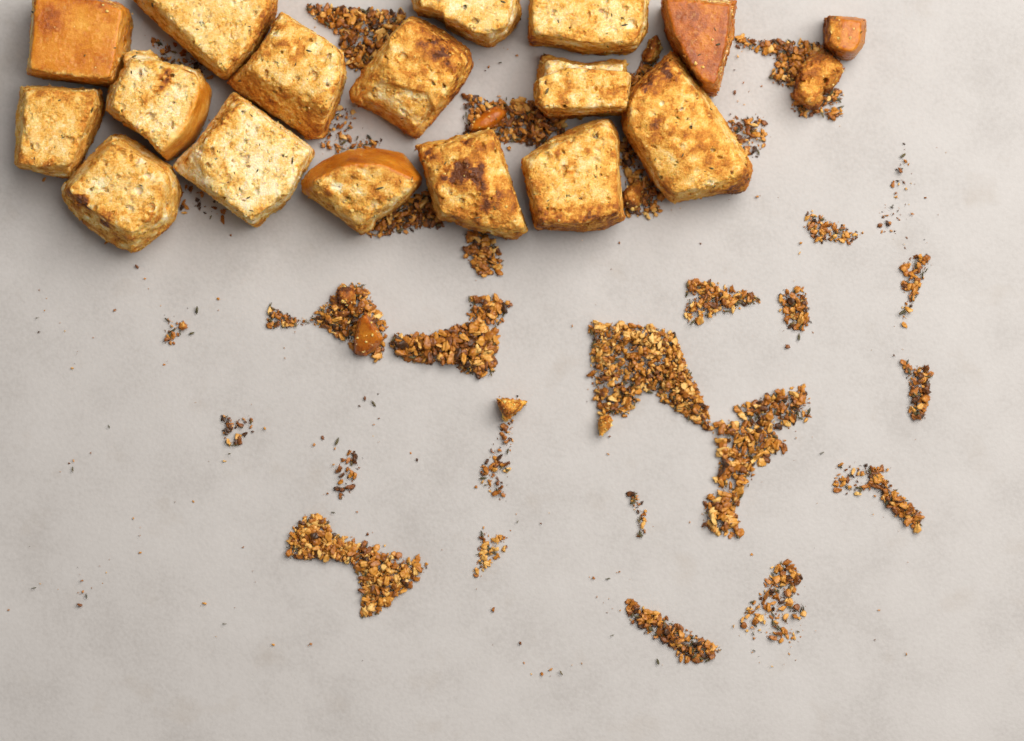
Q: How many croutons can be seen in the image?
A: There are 17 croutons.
